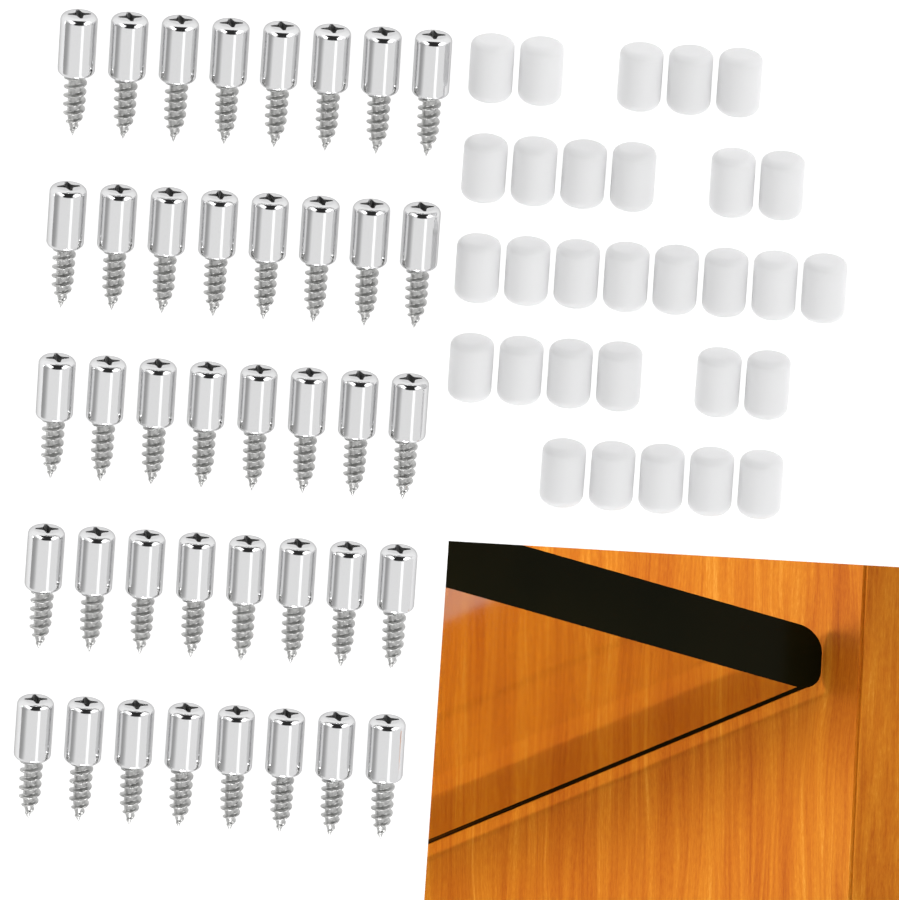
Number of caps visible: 30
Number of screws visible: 40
